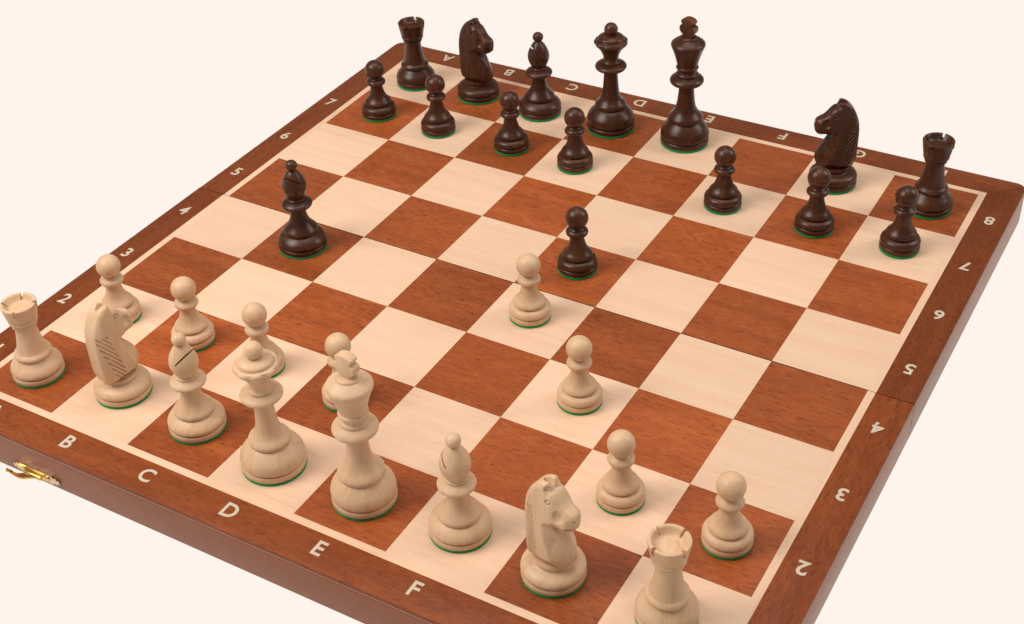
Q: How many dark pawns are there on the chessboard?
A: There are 8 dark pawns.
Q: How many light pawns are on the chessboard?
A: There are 8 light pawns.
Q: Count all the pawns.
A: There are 16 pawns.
